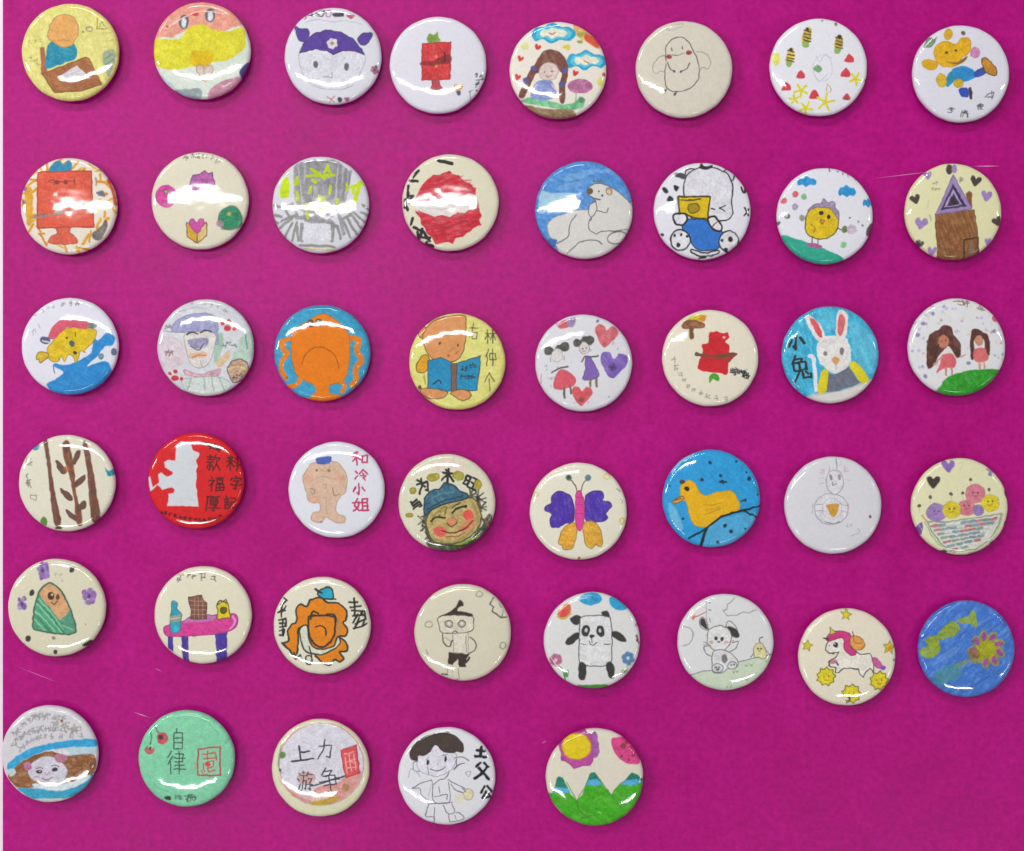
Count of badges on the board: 45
